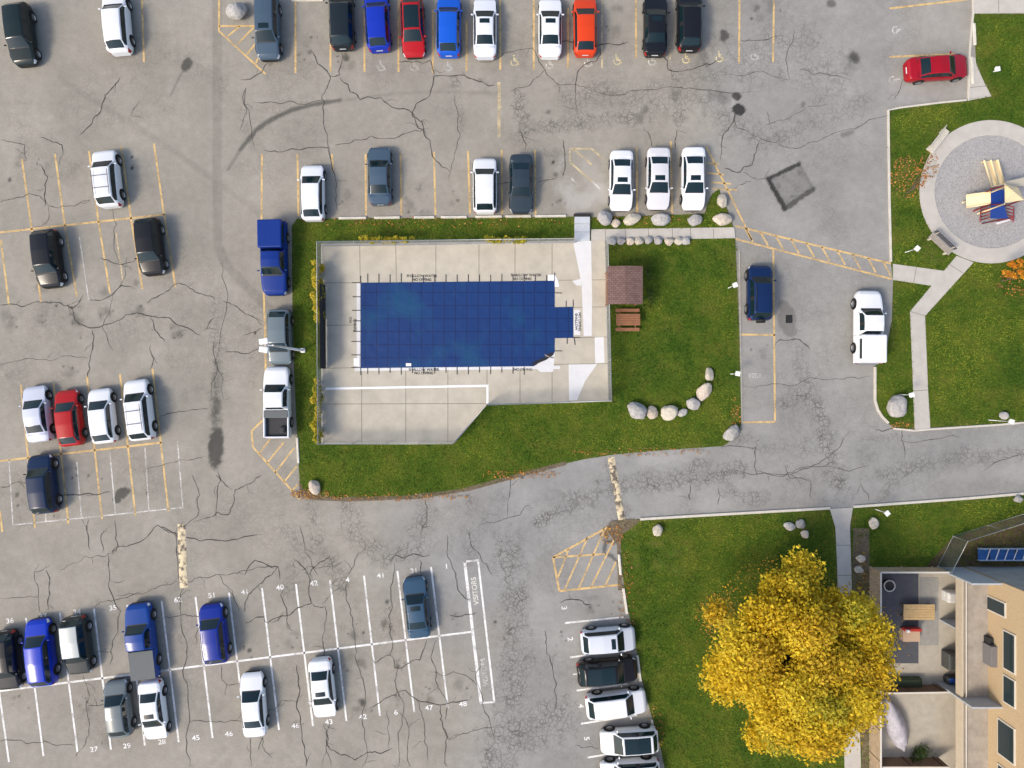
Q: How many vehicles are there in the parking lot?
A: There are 48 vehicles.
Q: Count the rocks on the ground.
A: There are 36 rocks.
